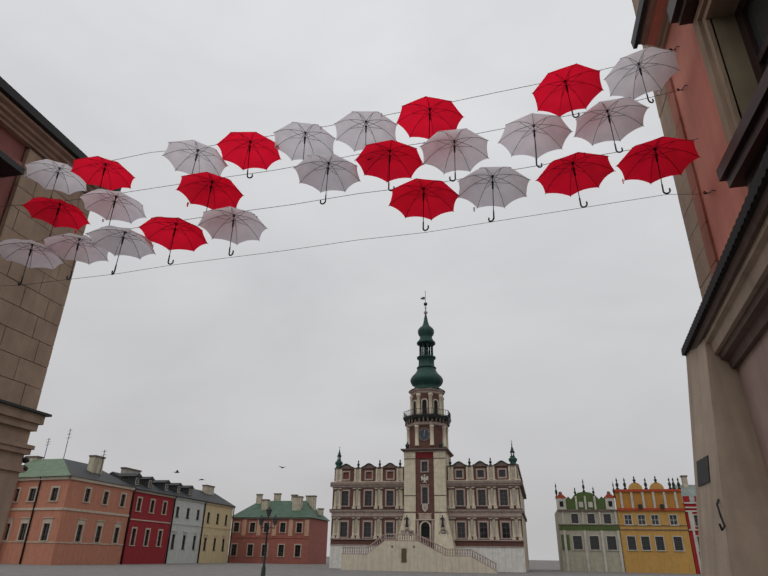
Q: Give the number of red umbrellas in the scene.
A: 11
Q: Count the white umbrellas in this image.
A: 15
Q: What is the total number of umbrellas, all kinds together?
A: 26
